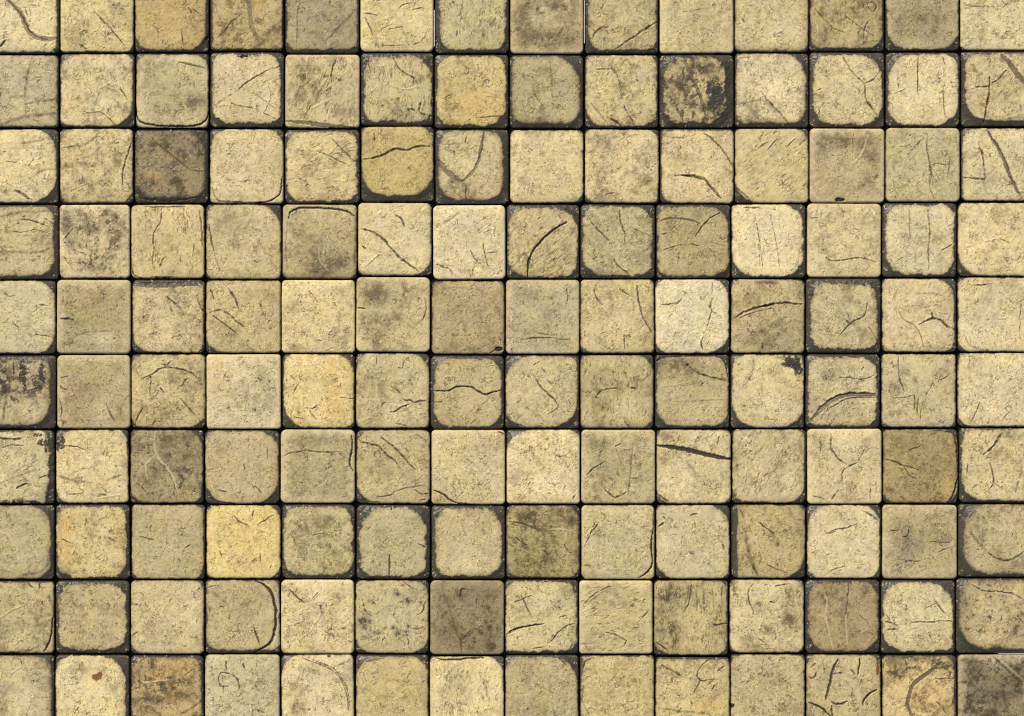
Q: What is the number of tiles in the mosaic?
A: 140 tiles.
